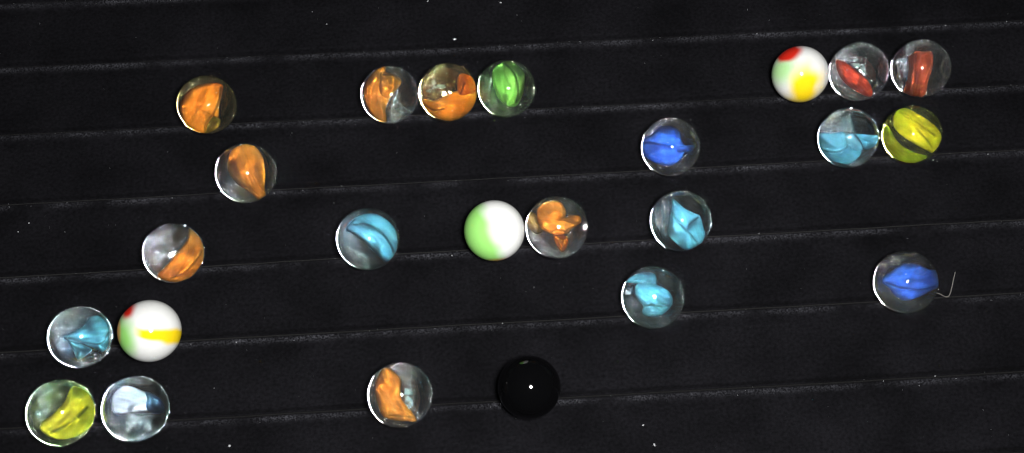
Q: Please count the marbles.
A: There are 24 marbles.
